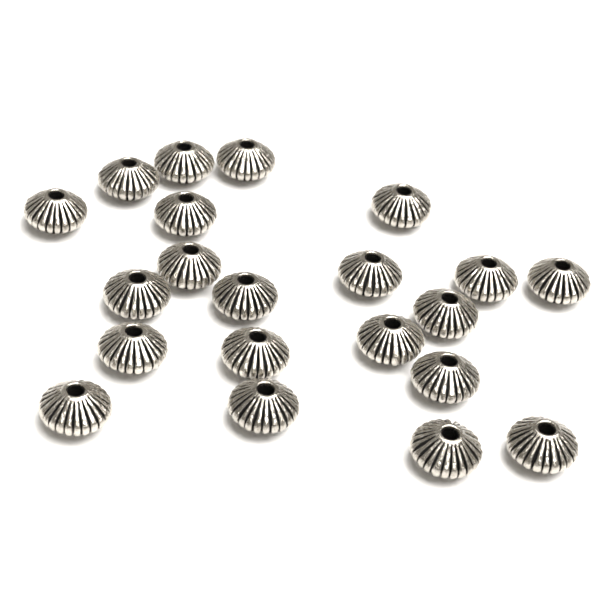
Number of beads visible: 21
